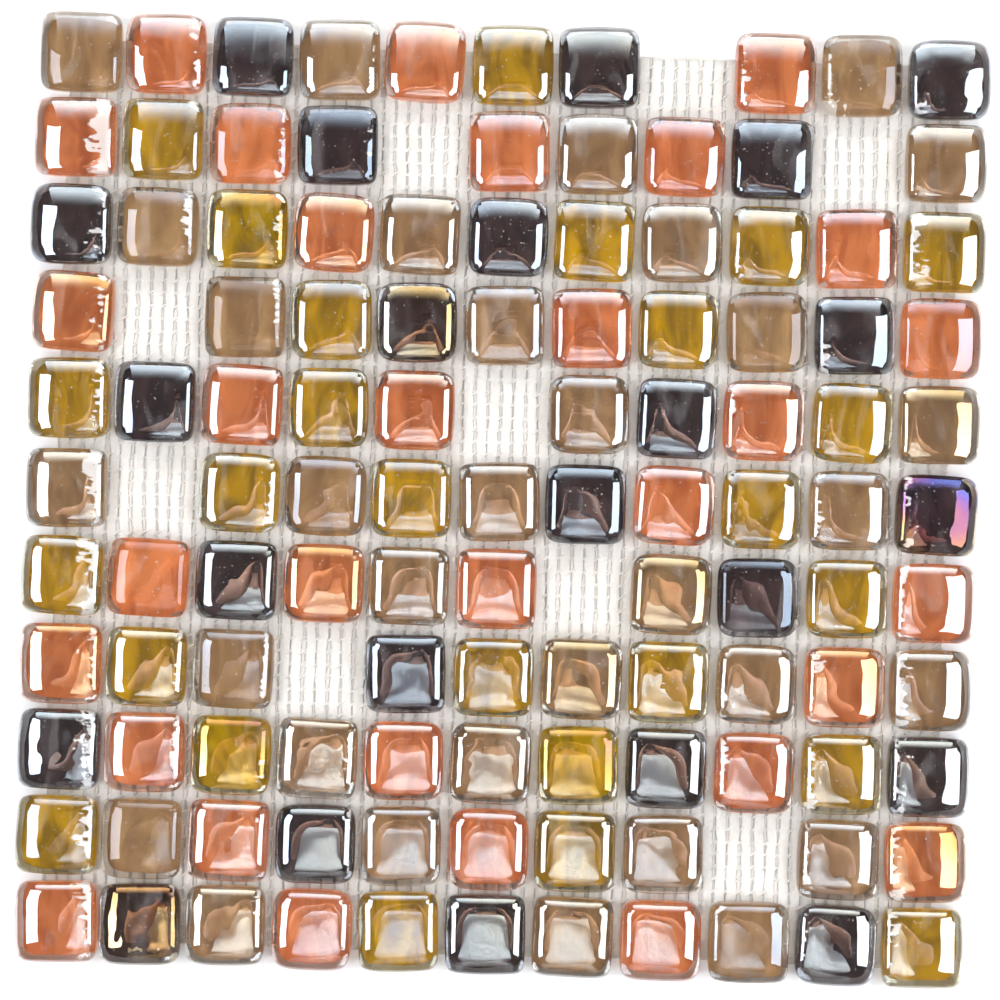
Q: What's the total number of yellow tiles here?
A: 26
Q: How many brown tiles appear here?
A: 32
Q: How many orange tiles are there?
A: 31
